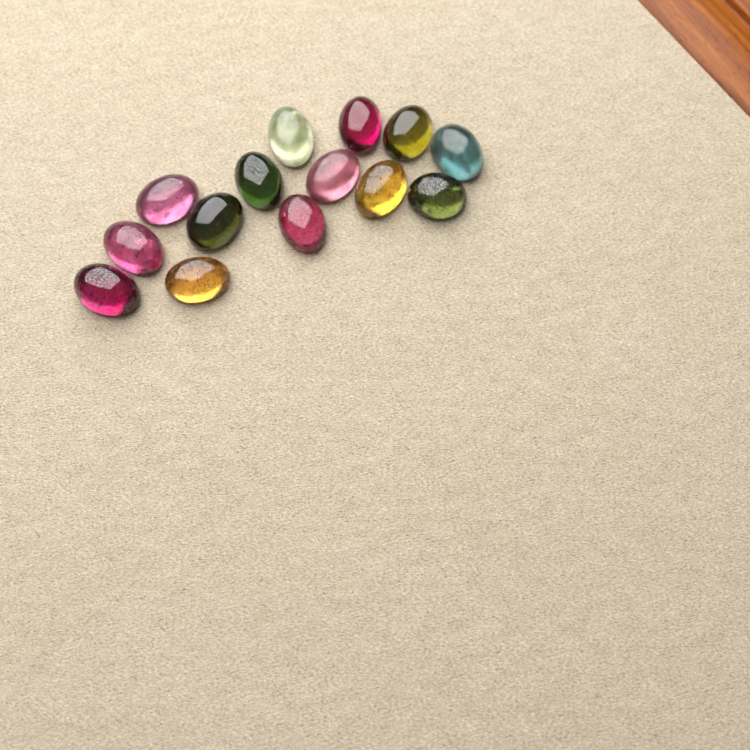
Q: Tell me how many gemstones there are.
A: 14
